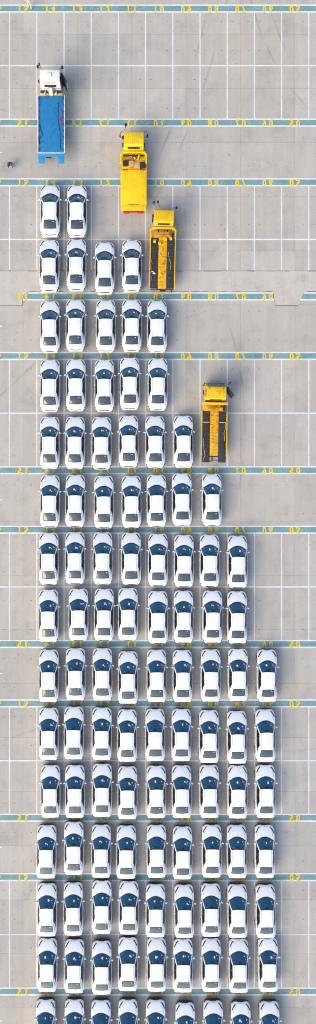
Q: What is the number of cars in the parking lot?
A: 108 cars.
